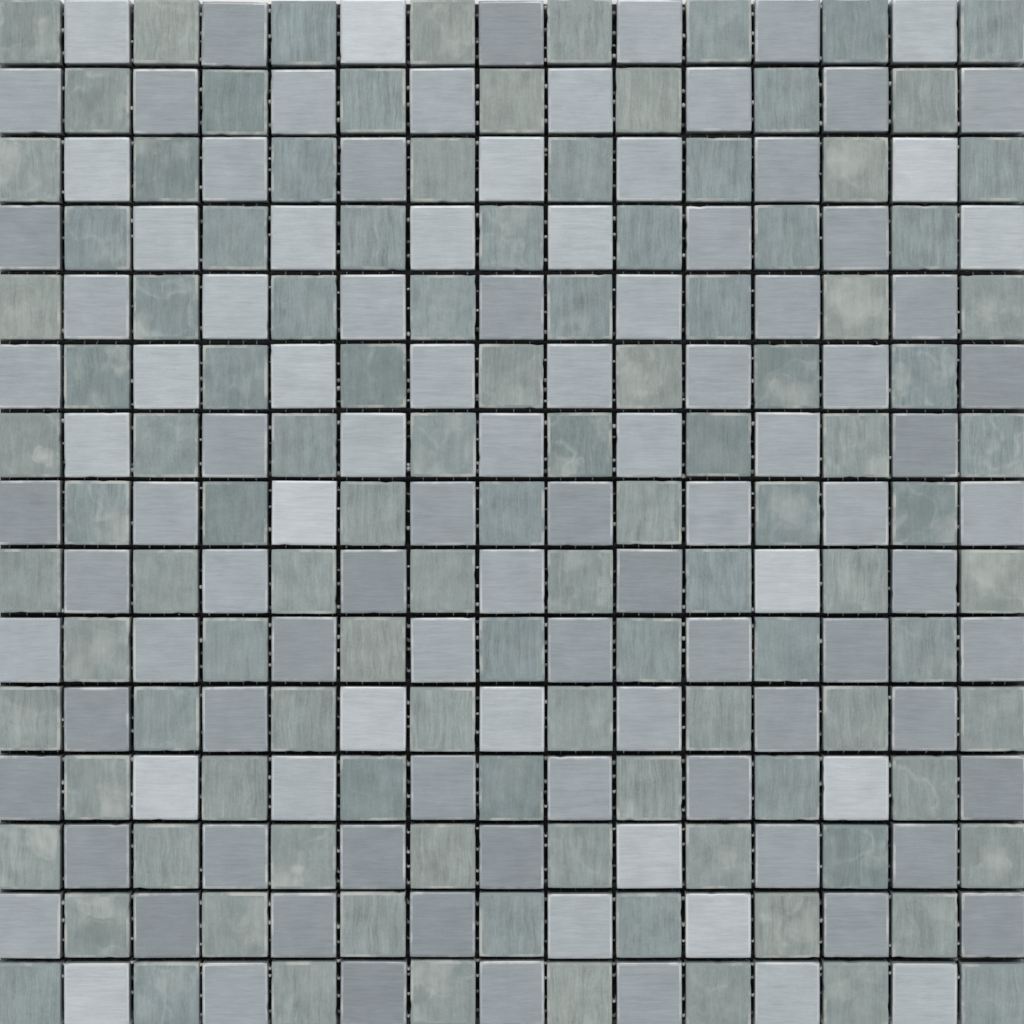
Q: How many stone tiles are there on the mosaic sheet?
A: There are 113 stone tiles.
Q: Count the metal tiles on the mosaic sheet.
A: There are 112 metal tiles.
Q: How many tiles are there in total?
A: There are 225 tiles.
